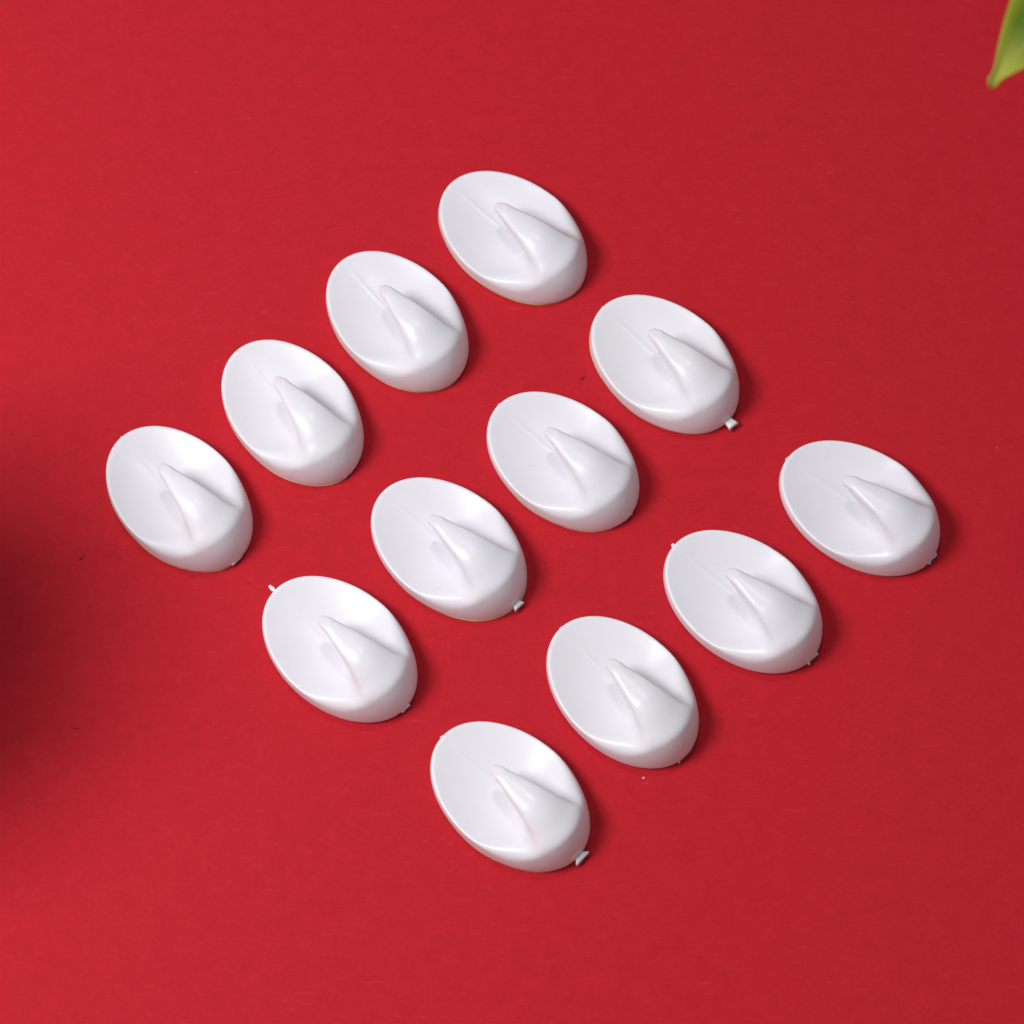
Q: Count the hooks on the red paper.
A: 12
